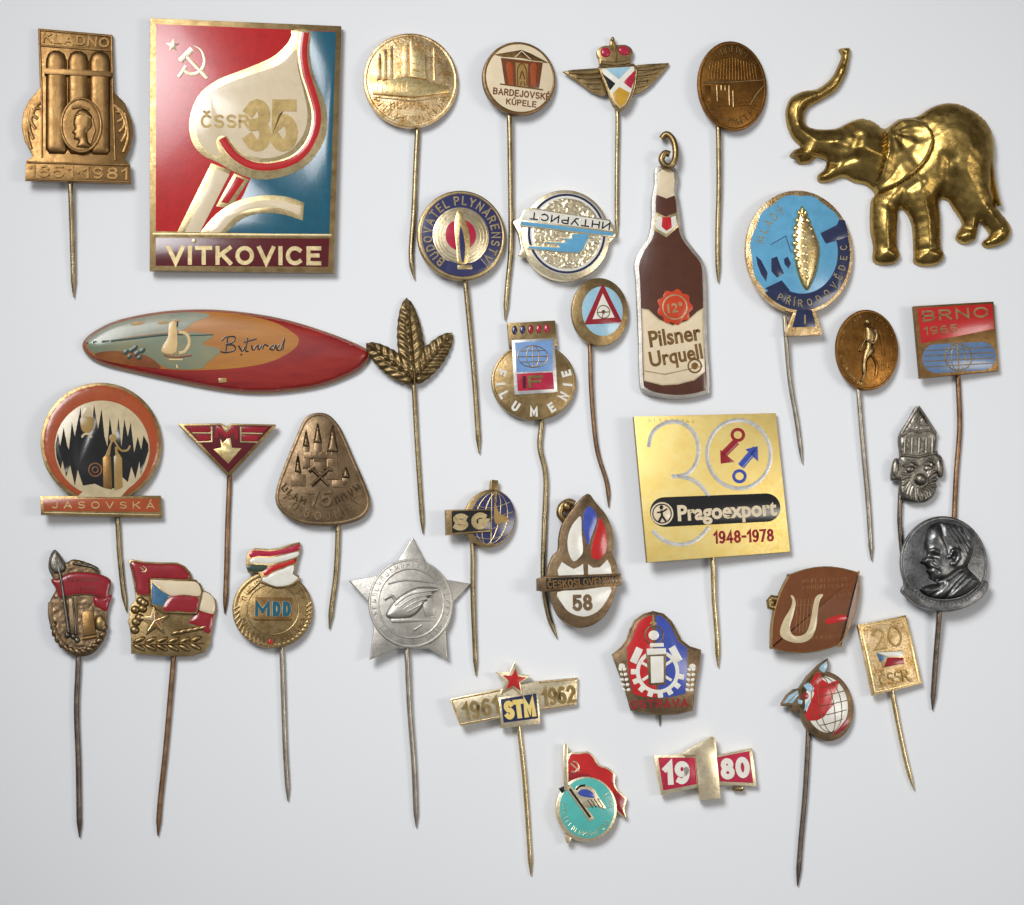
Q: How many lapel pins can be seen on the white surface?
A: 36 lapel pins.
